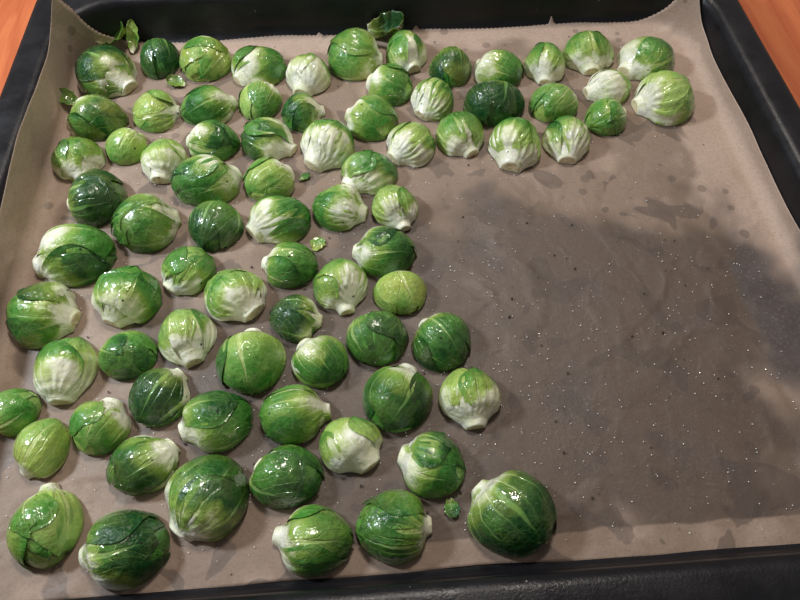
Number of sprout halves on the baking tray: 79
